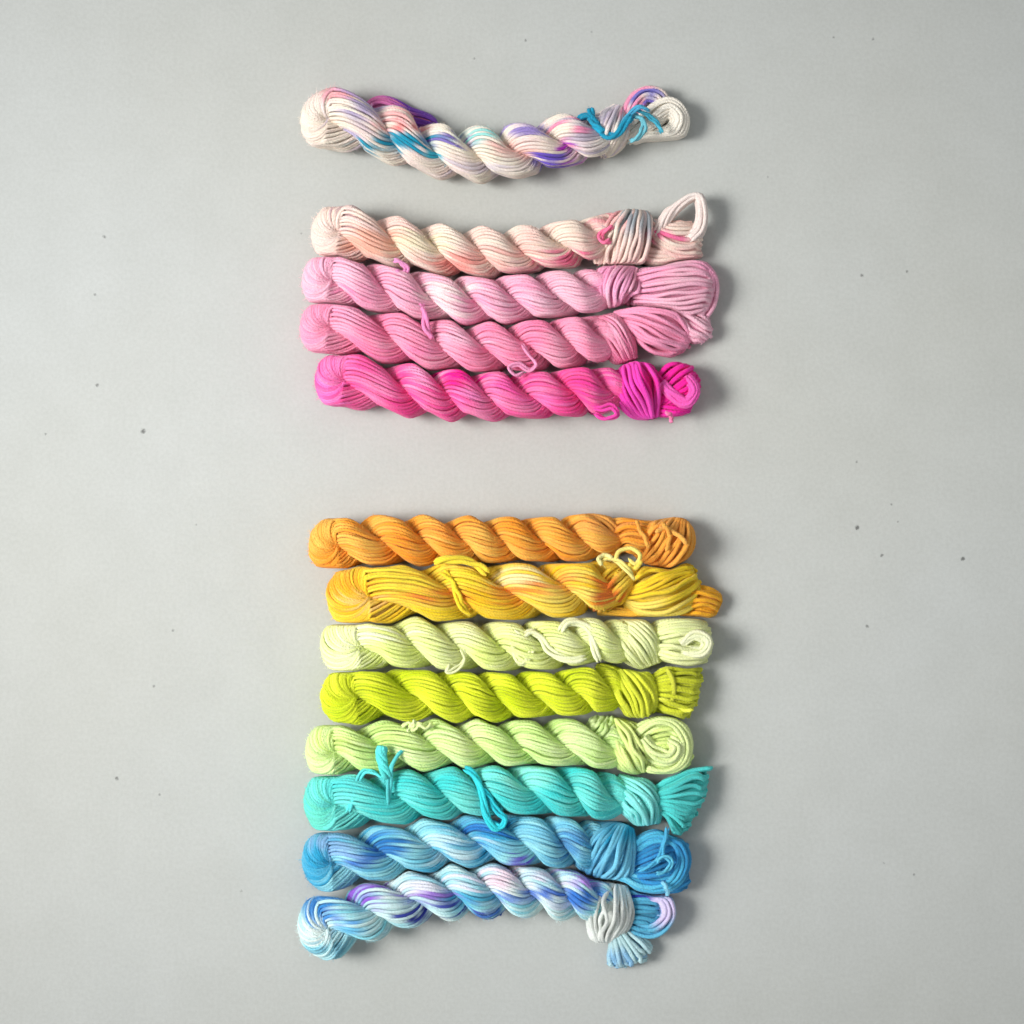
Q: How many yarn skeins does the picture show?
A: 13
